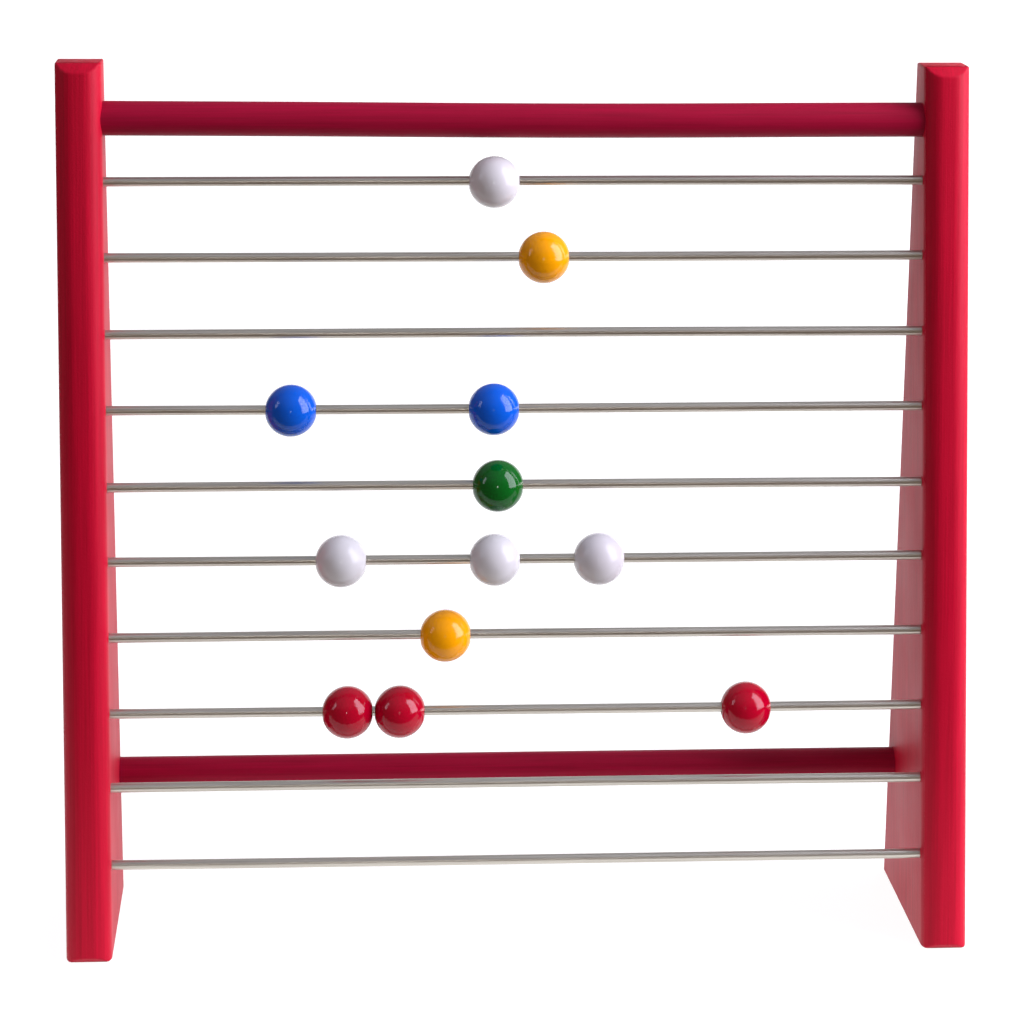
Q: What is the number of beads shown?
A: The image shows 12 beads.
